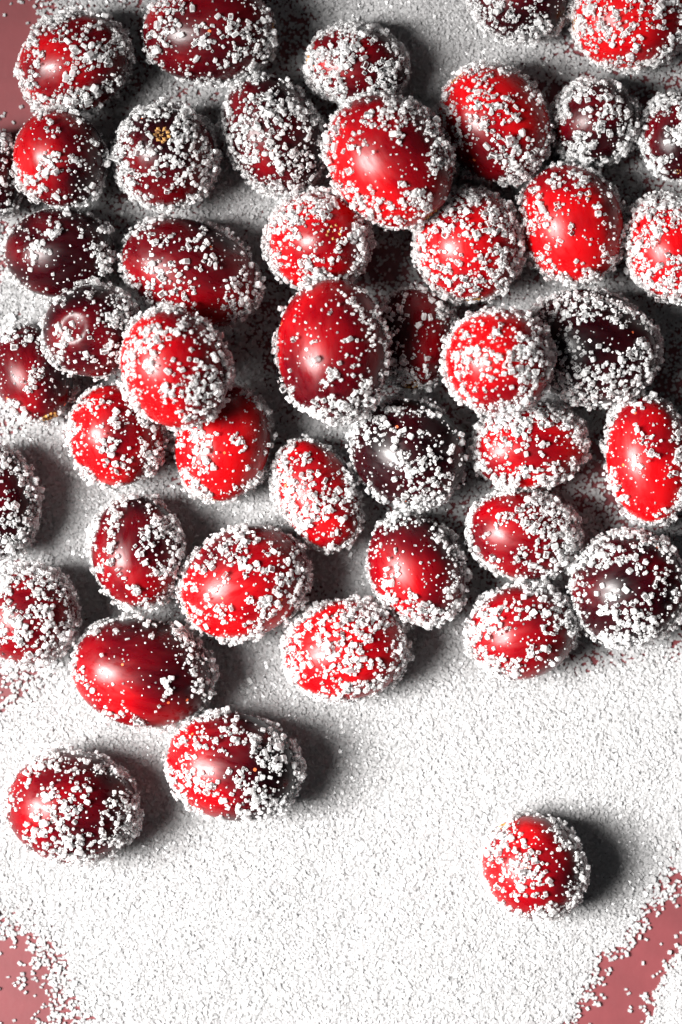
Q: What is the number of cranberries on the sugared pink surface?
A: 45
